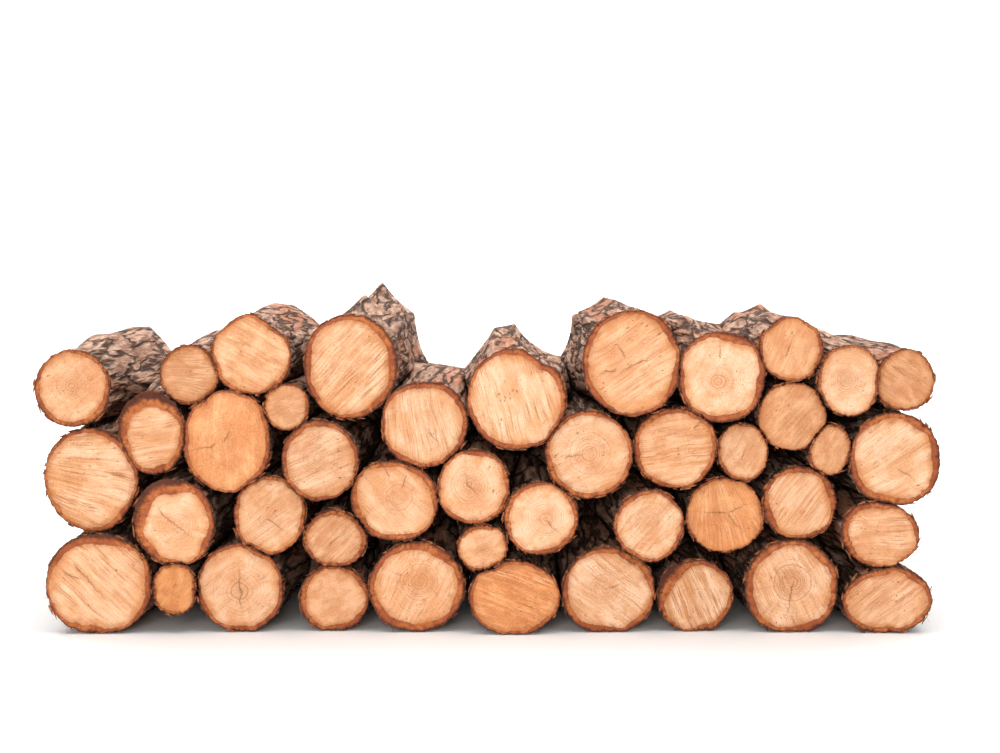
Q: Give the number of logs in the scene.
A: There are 43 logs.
